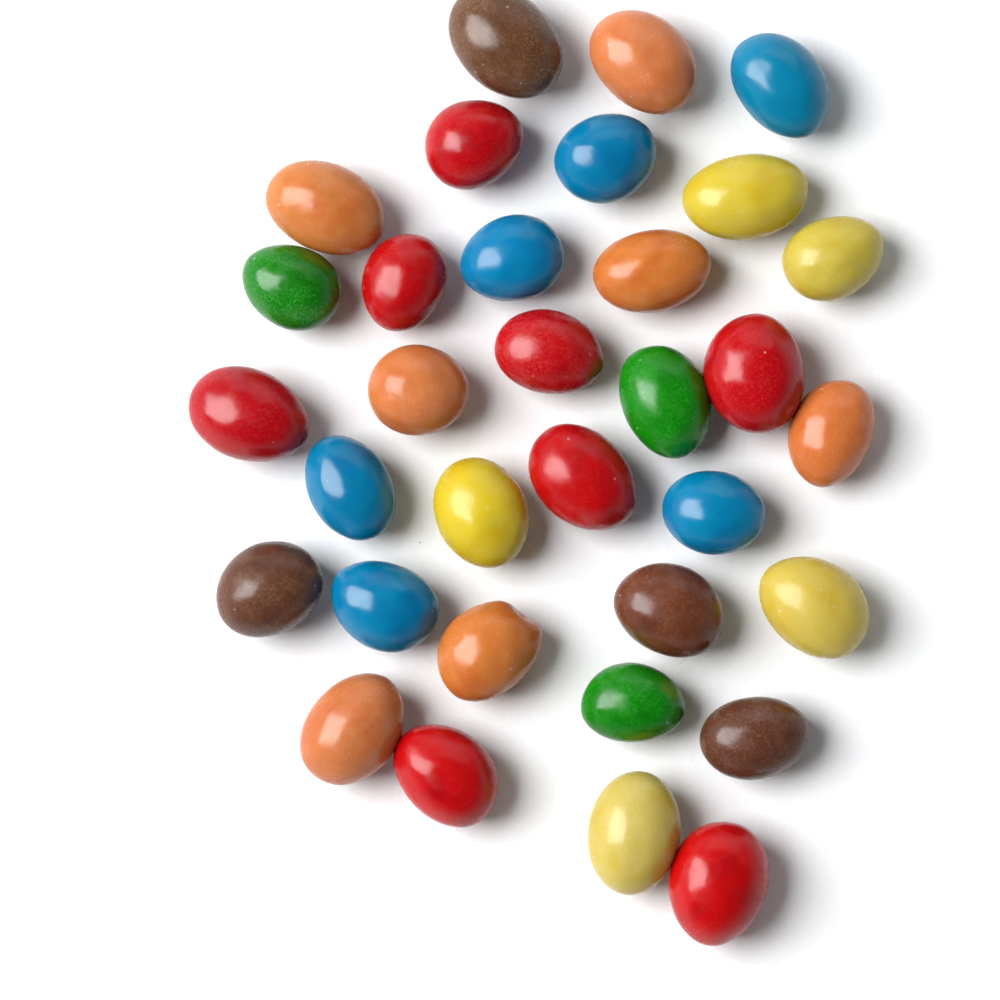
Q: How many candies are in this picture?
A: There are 33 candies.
